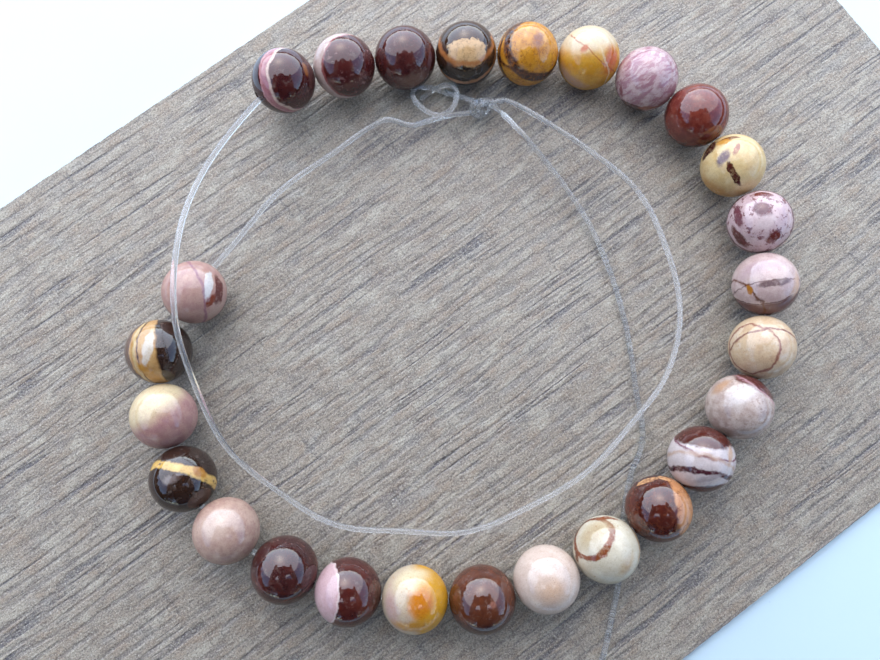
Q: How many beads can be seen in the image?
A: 26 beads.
